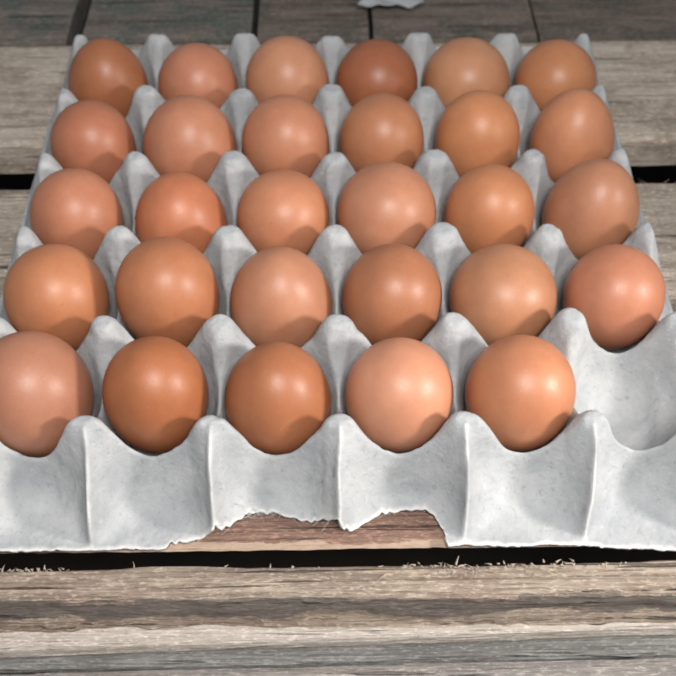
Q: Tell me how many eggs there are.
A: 29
